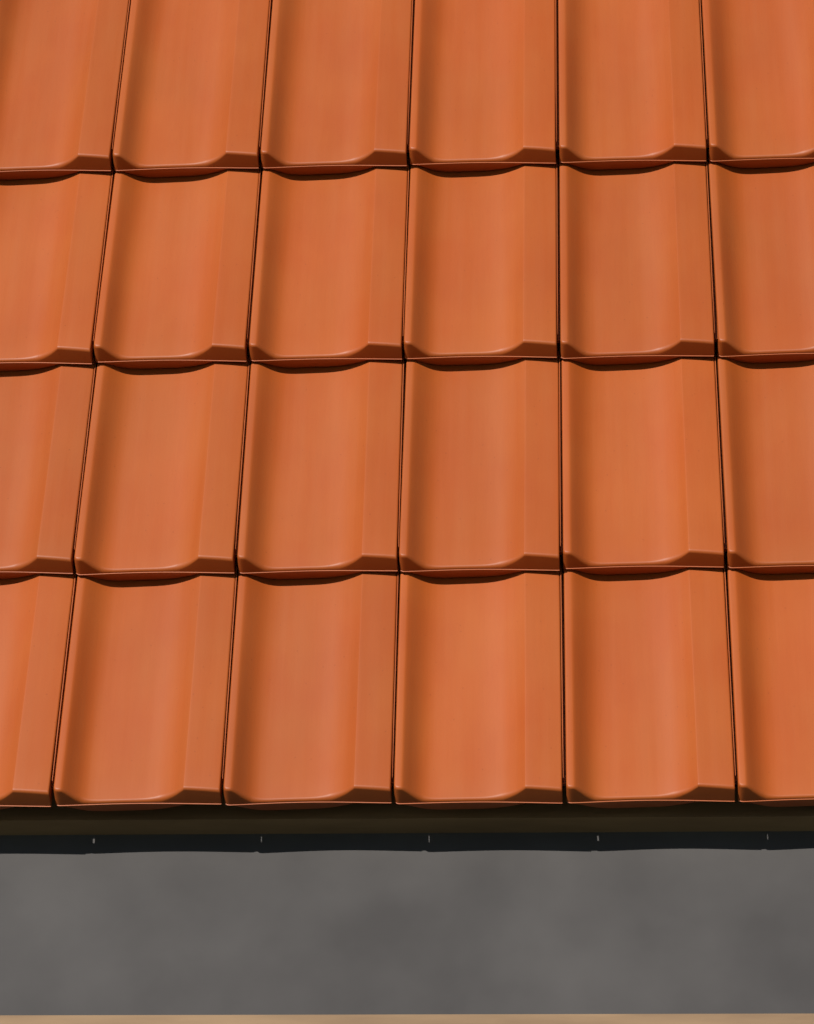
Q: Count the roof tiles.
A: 24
